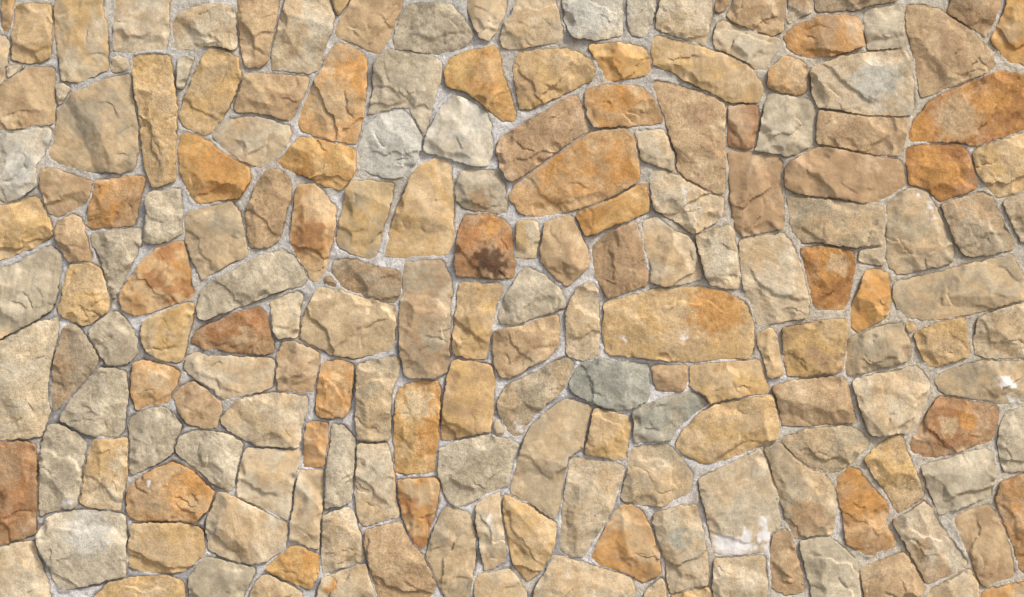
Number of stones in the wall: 190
